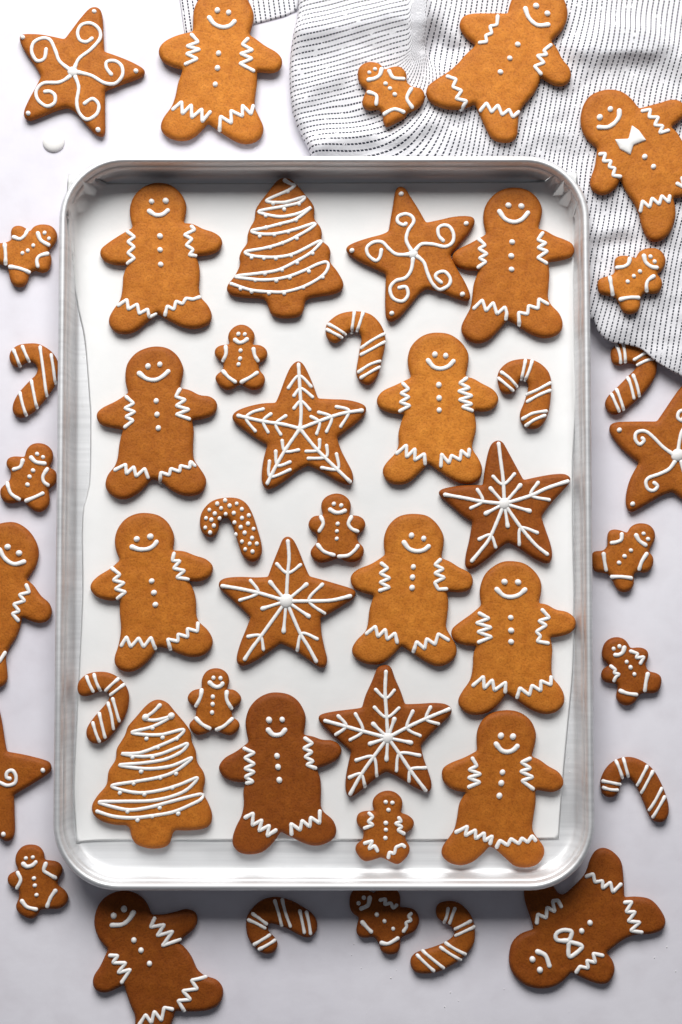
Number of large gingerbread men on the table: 15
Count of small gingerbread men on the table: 12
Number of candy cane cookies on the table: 9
